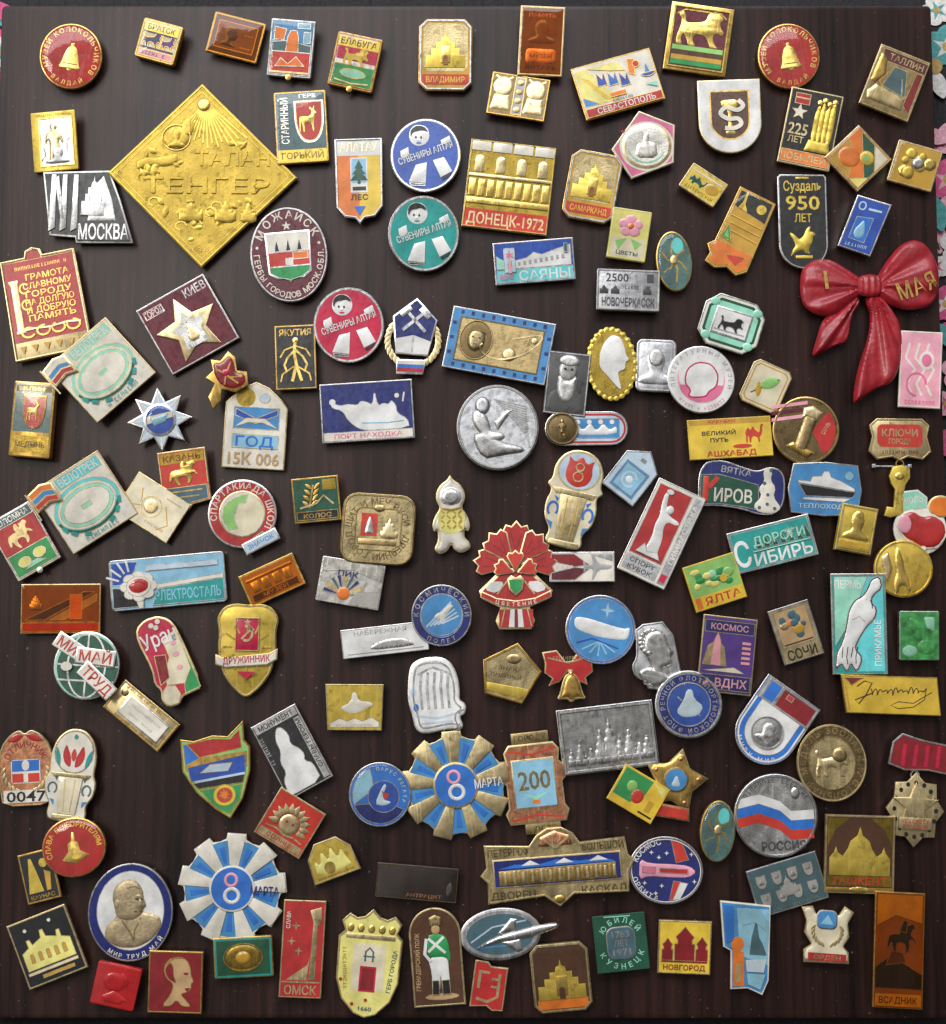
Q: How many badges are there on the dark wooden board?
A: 143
